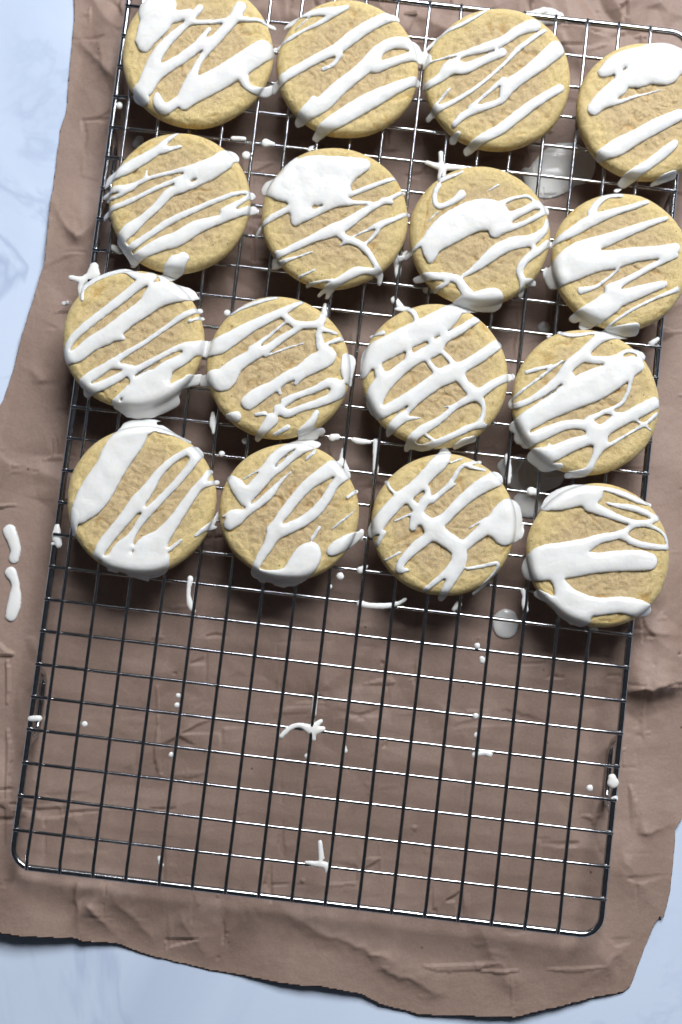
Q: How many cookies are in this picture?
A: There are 16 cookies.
